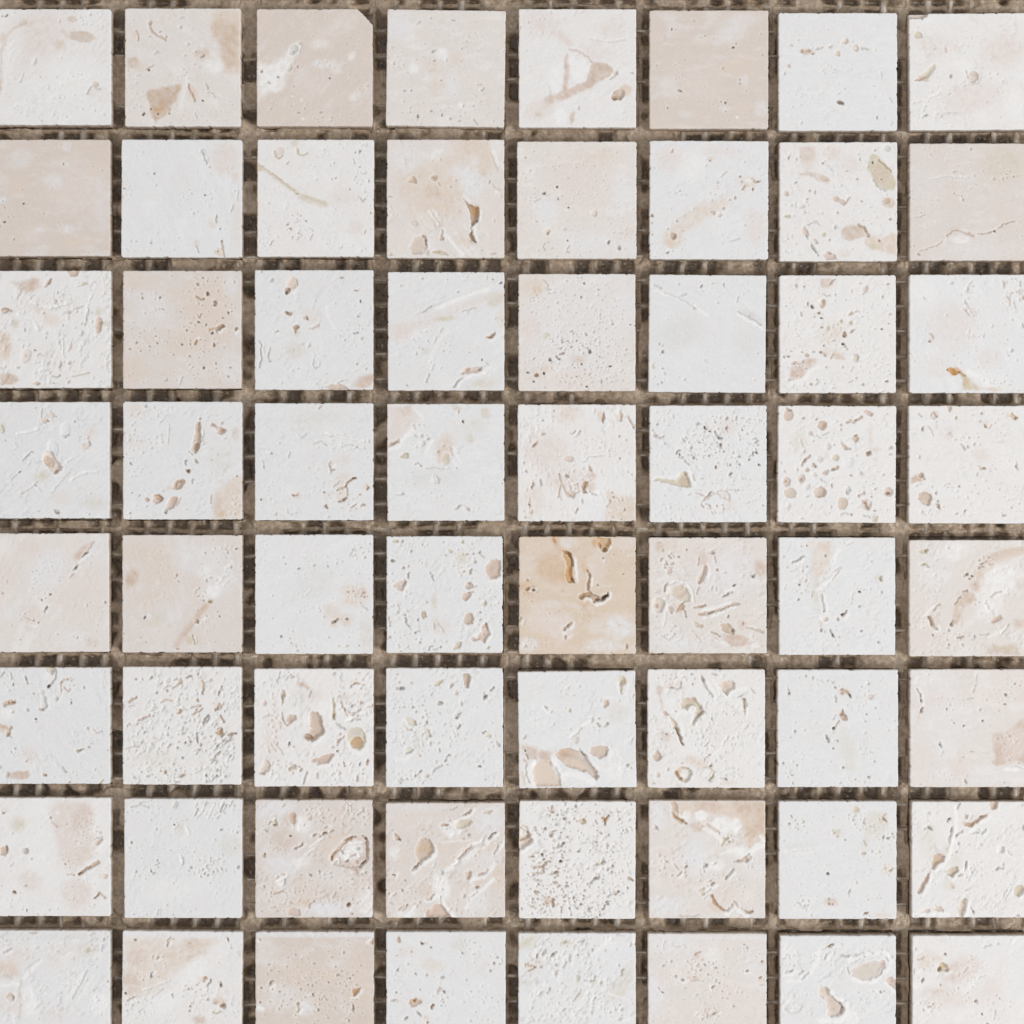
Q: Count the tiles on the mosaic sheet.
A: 64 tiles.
